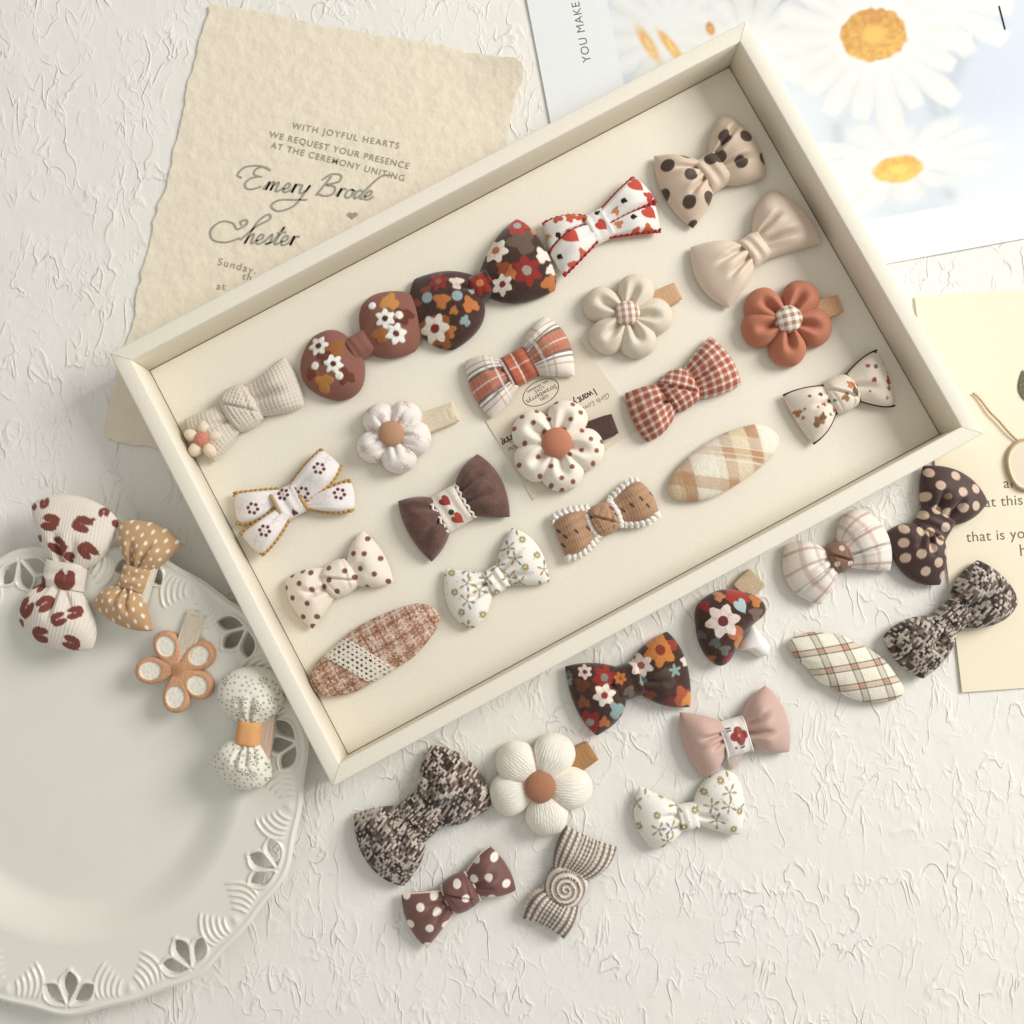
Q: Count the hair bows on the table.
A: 26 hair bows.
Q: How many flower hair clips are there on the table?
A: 6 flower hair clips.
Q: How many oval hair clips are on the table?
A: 3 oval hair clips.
